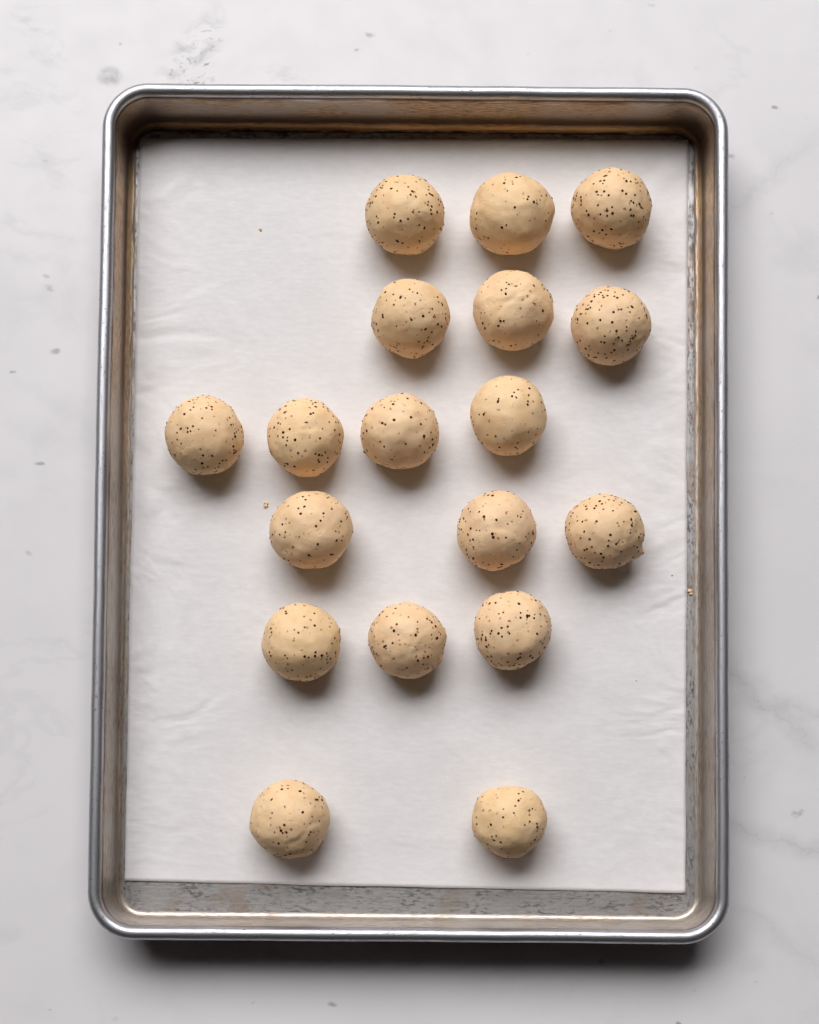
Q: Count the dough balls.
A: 18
